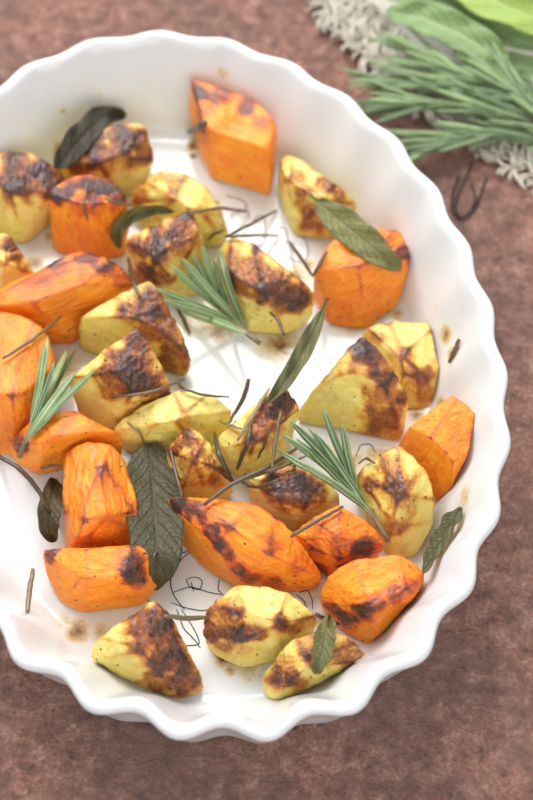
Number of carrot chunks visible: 12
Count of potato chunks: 19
